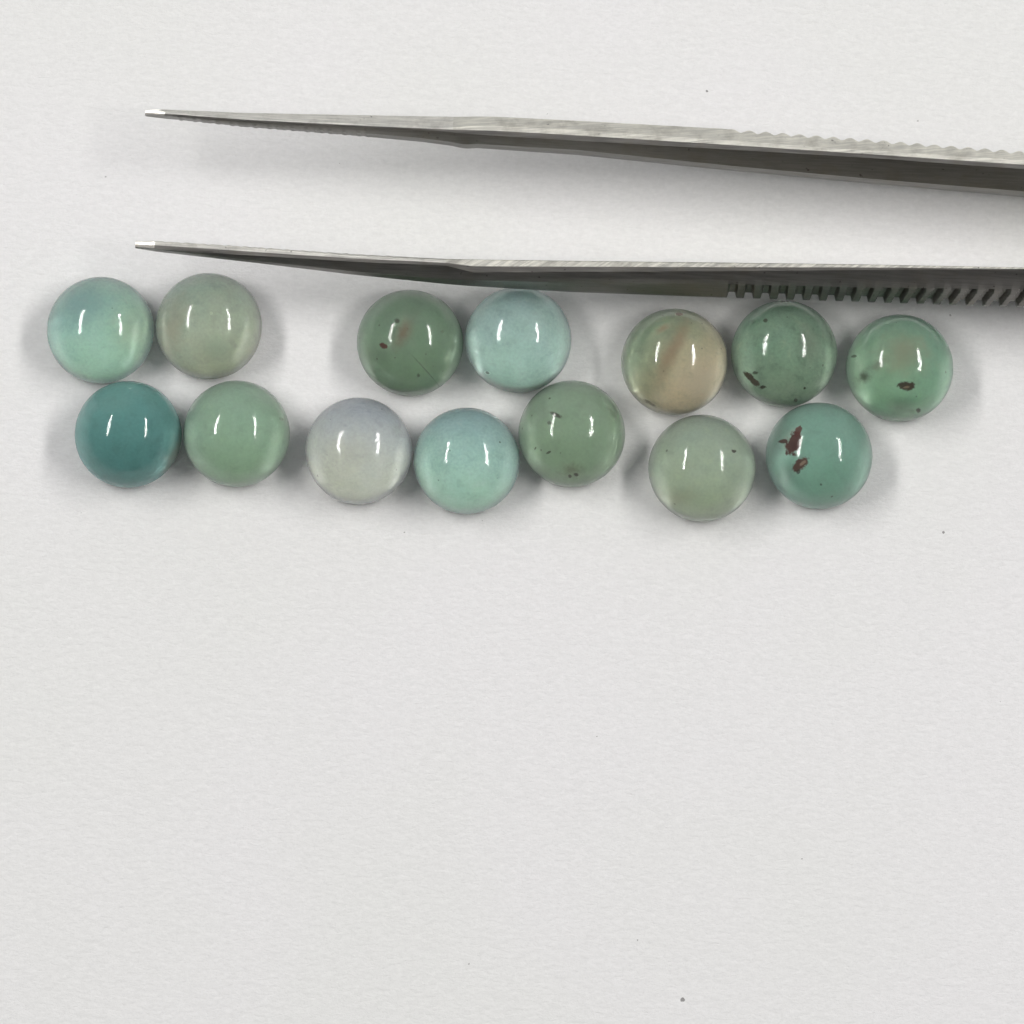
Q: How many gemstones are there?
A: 14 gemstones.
